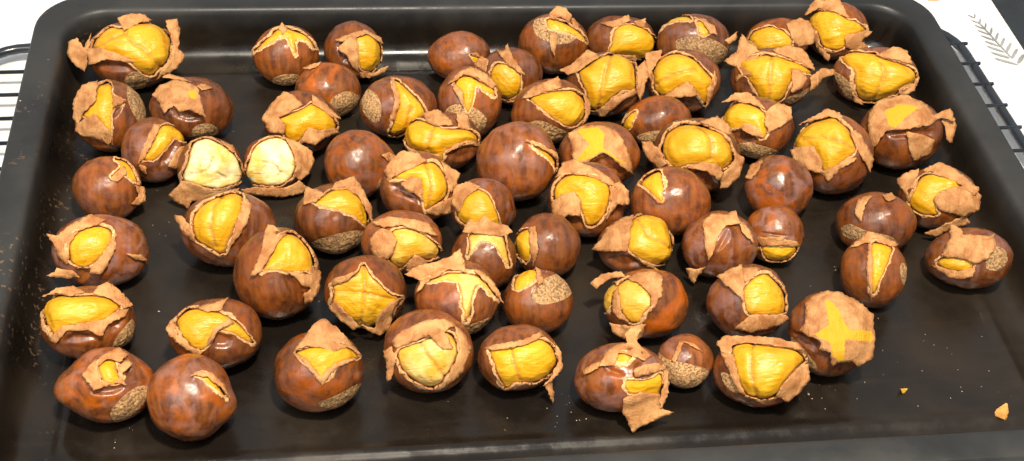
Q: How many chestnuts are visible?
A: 69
